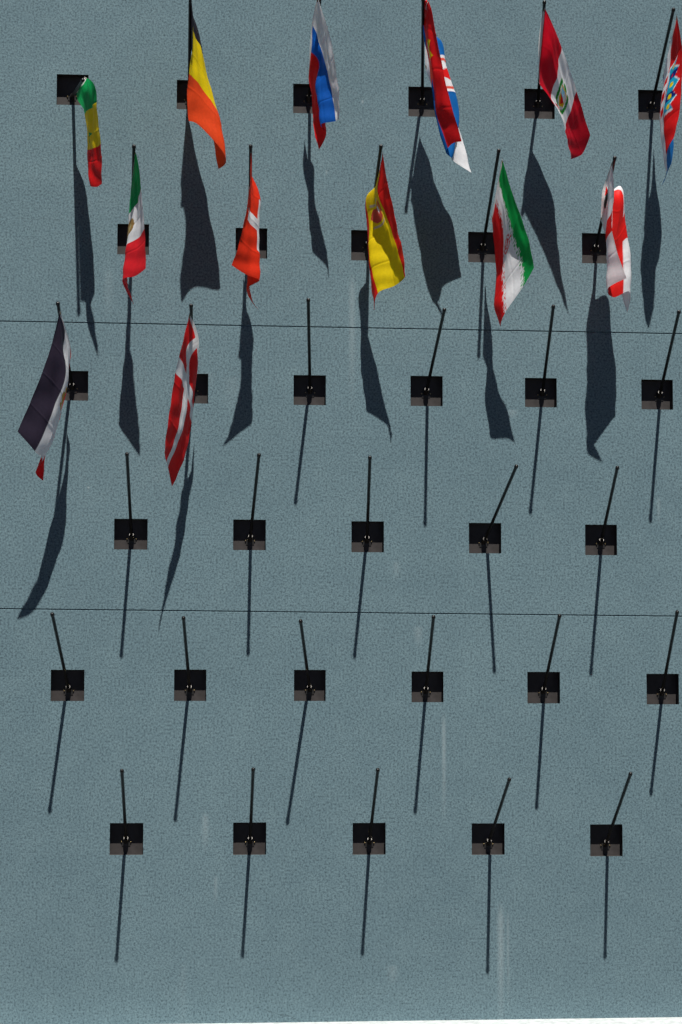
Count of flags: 13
